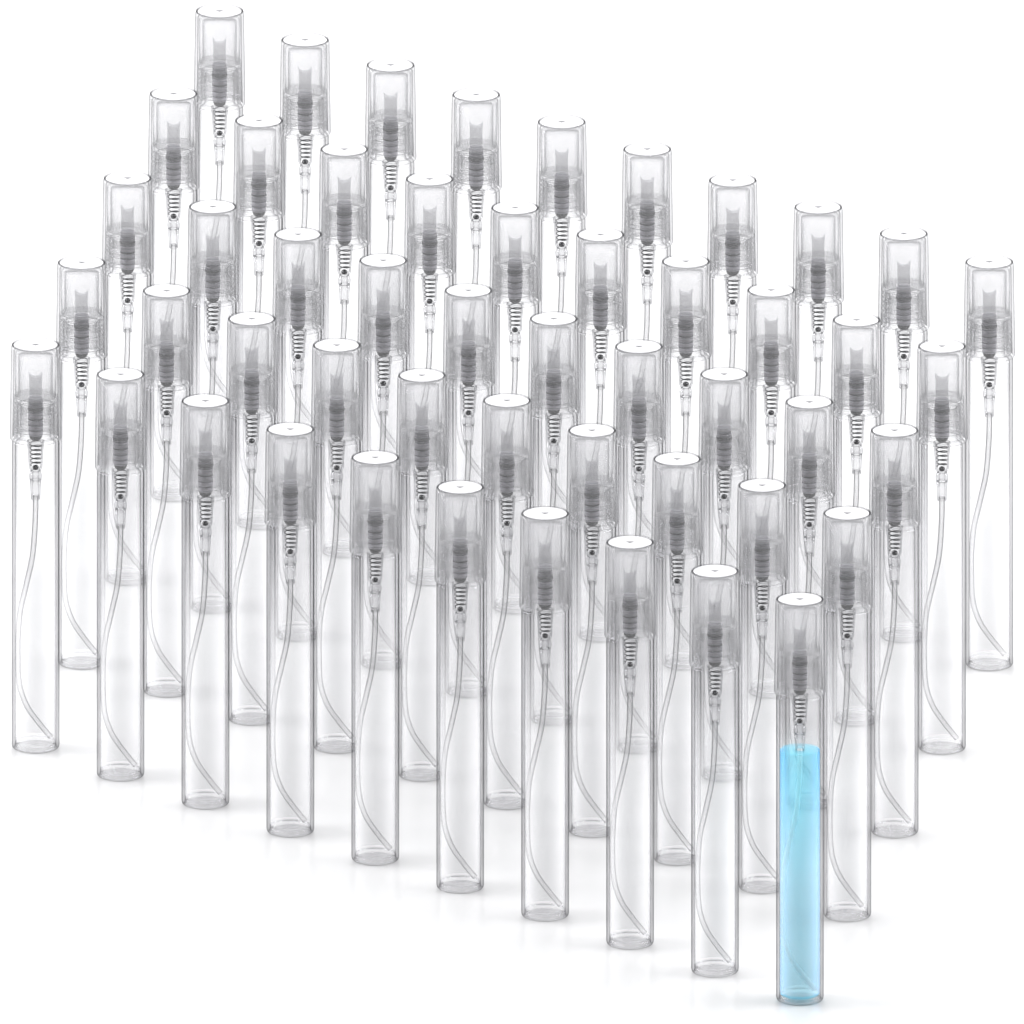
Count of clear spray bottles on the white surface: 49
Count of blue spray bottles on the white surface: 1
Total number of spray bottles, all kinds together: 50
